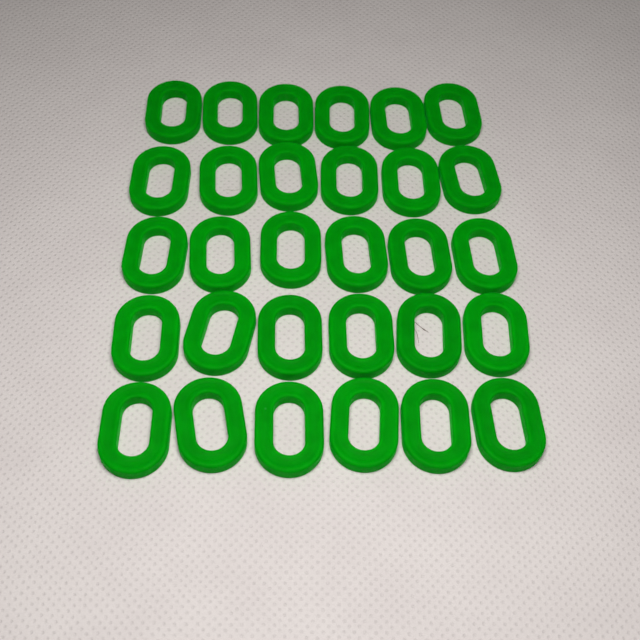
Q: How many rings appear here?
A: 30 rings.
